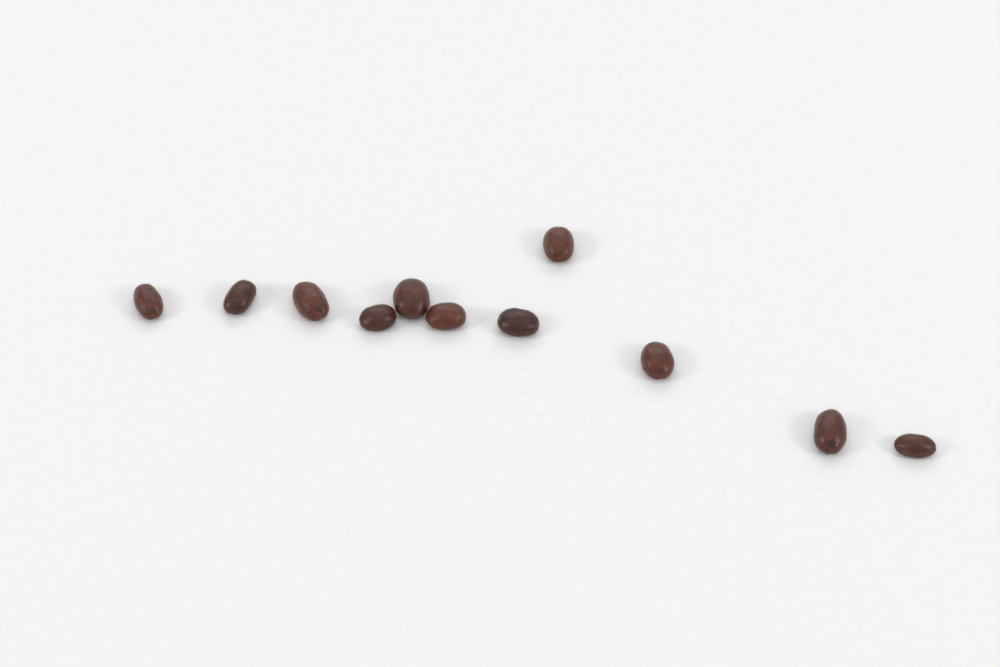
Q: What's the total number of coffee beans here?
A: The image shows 11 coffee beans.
